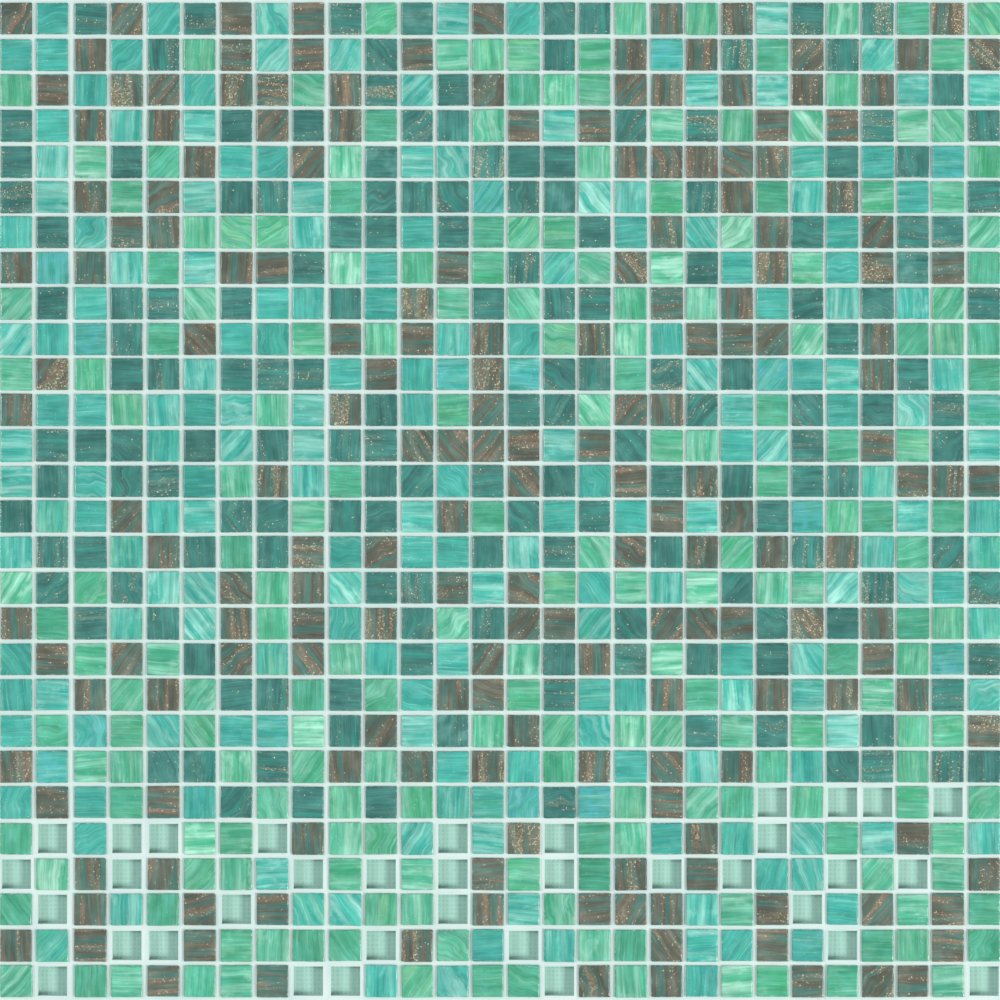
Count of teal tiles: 165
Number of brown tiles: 184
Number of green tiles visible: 200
